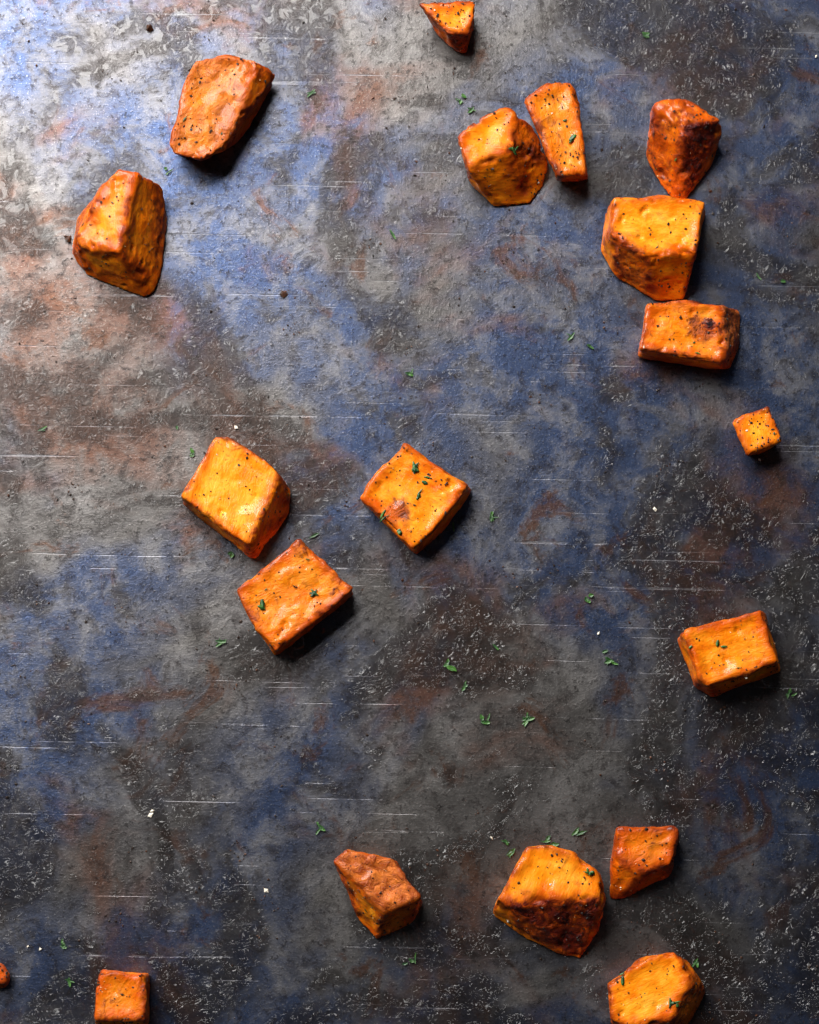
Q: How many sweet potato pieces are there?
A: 19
